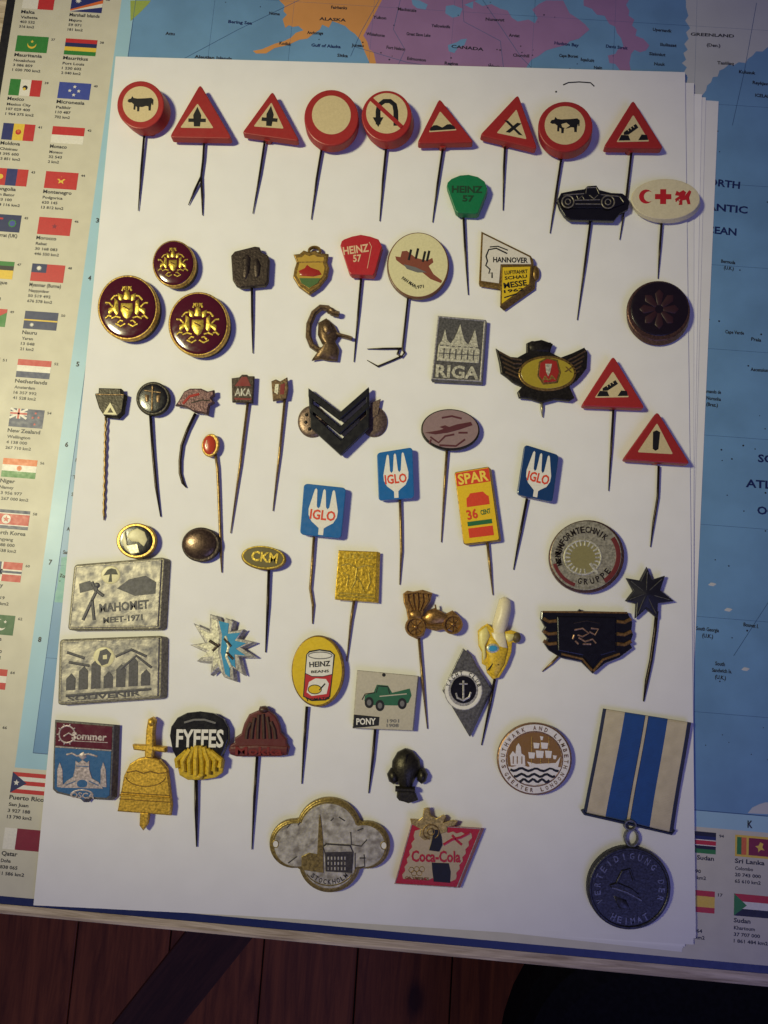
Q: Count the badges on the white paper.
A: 61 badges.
